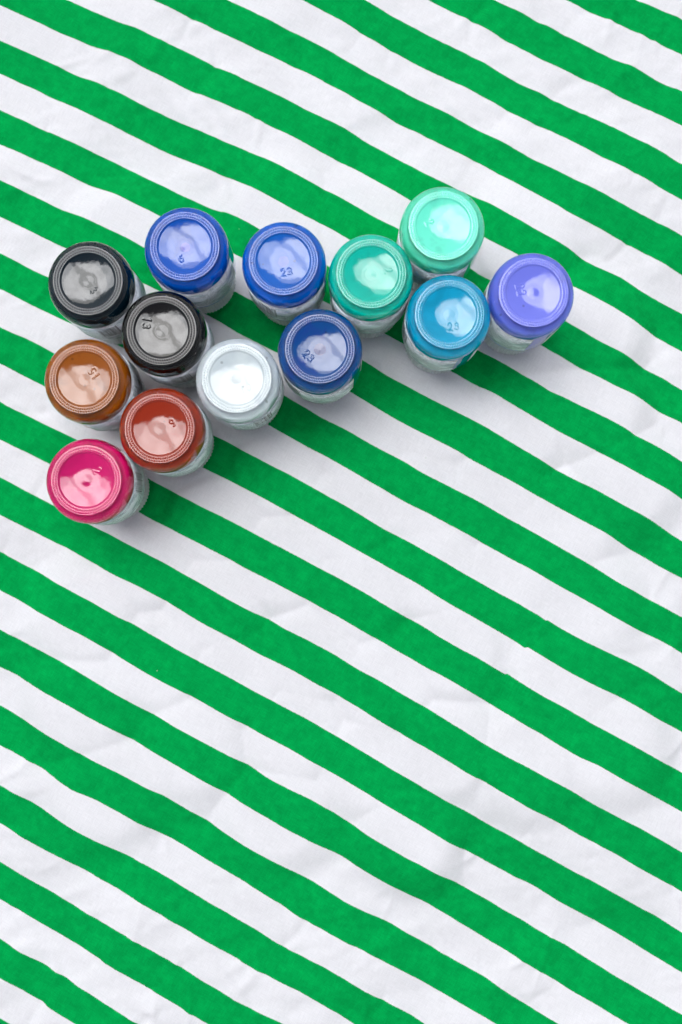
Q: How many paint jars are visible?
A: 13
